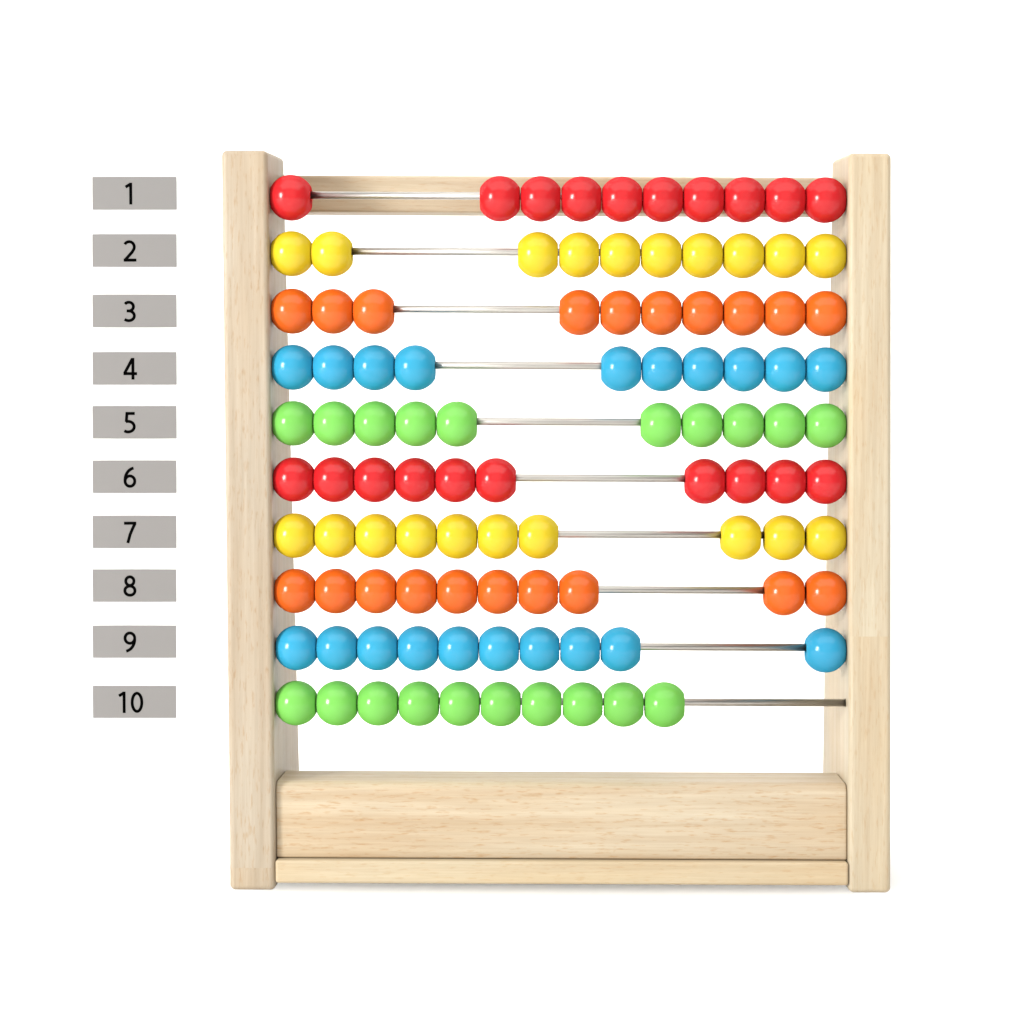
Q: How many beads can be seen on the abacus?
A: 100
